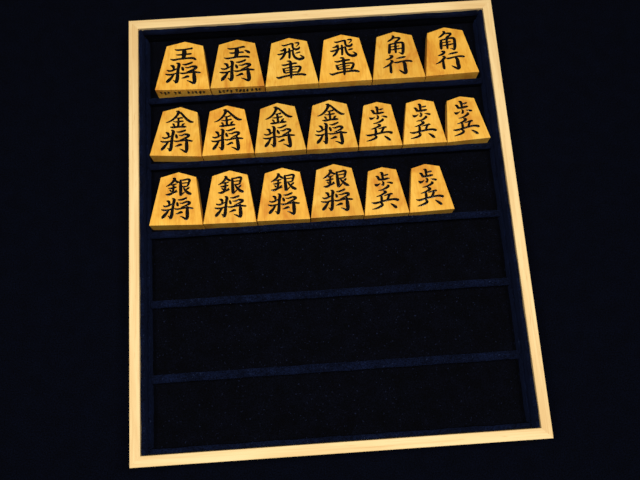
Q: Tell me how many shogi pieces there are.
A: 19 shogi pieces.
